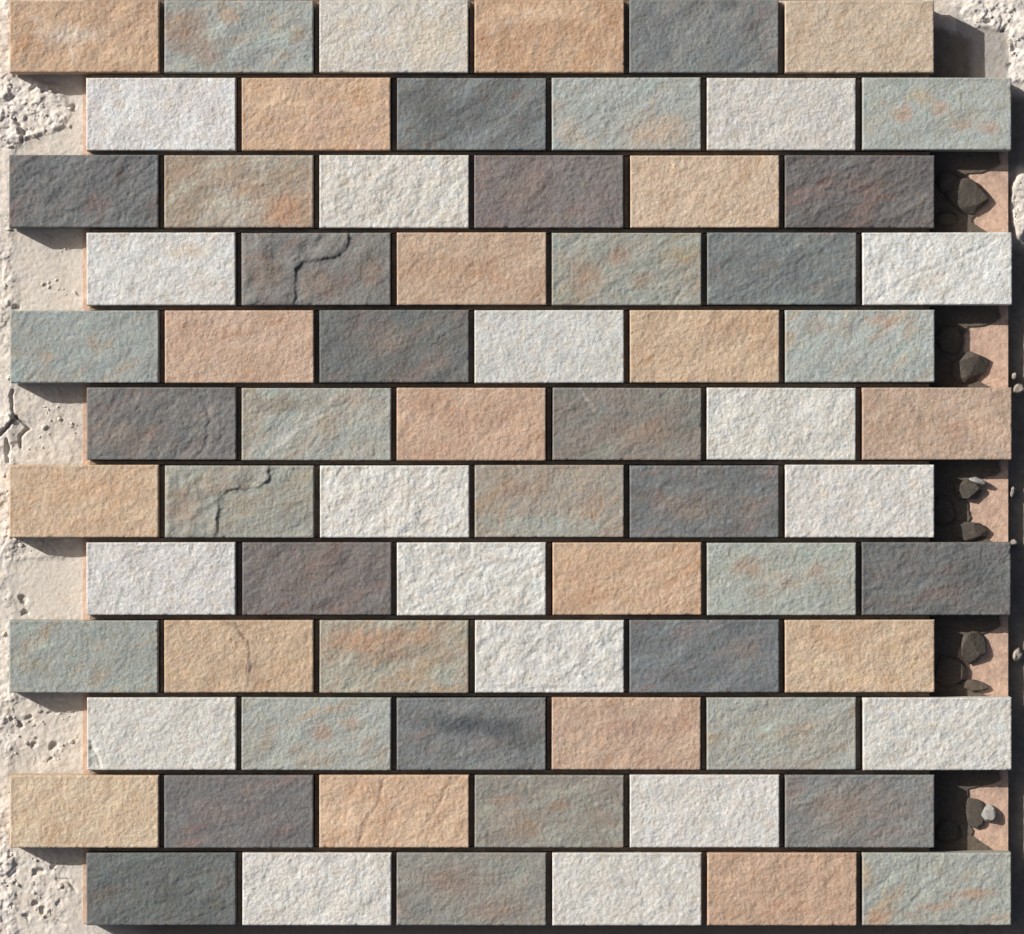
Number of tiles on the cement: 72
